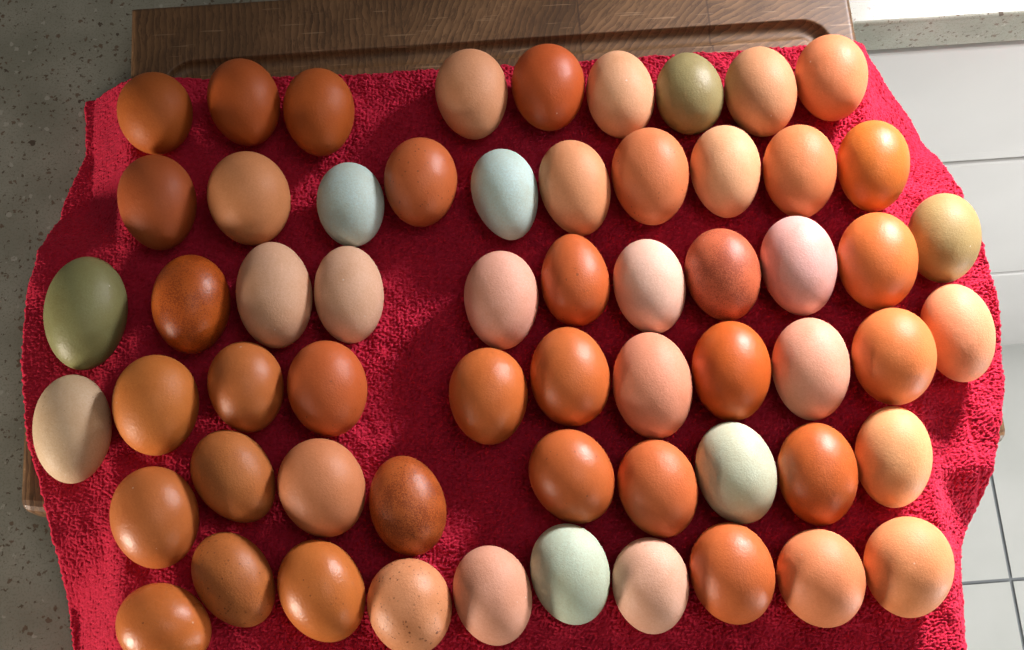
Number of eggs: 60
